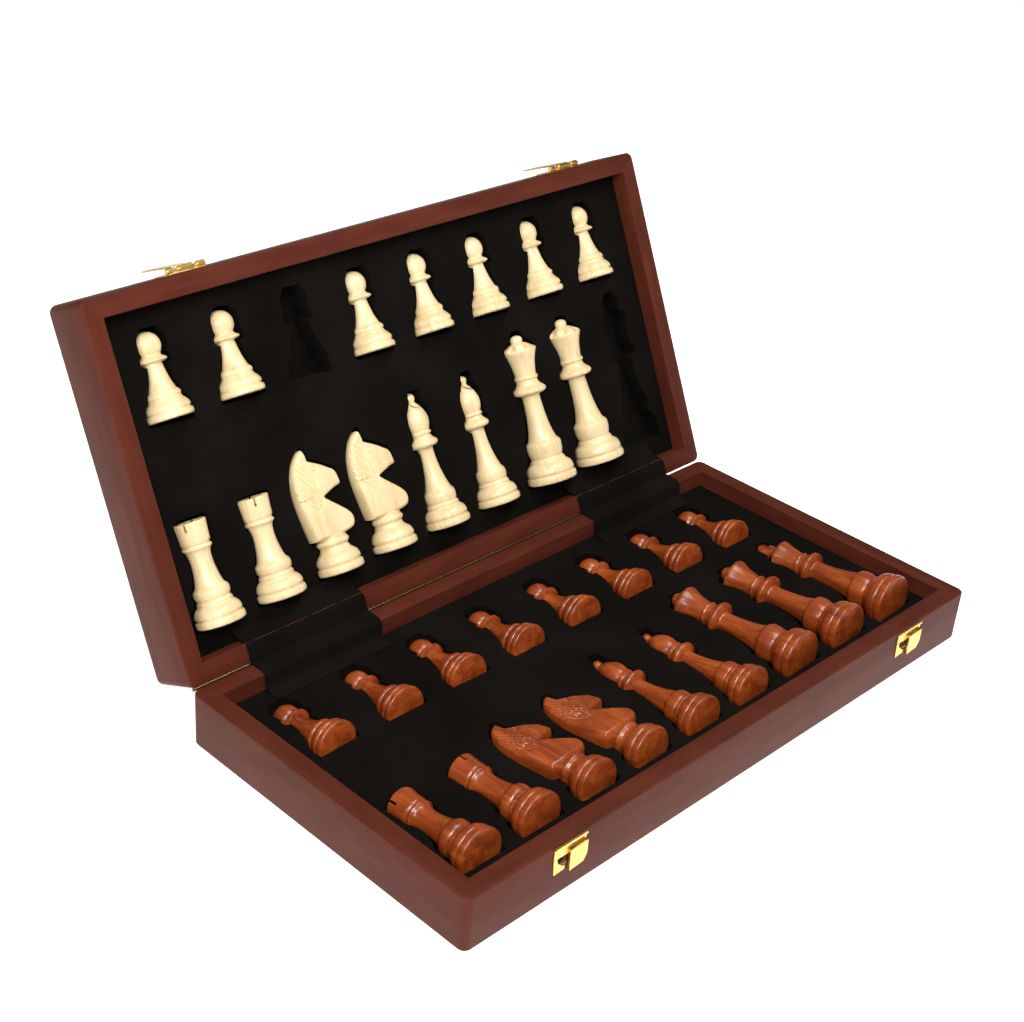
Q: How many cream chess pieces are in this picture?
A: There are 15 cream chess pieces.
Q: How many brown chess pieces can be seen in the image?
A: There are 17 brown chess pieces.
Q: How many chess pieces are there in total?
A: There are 32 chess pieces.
